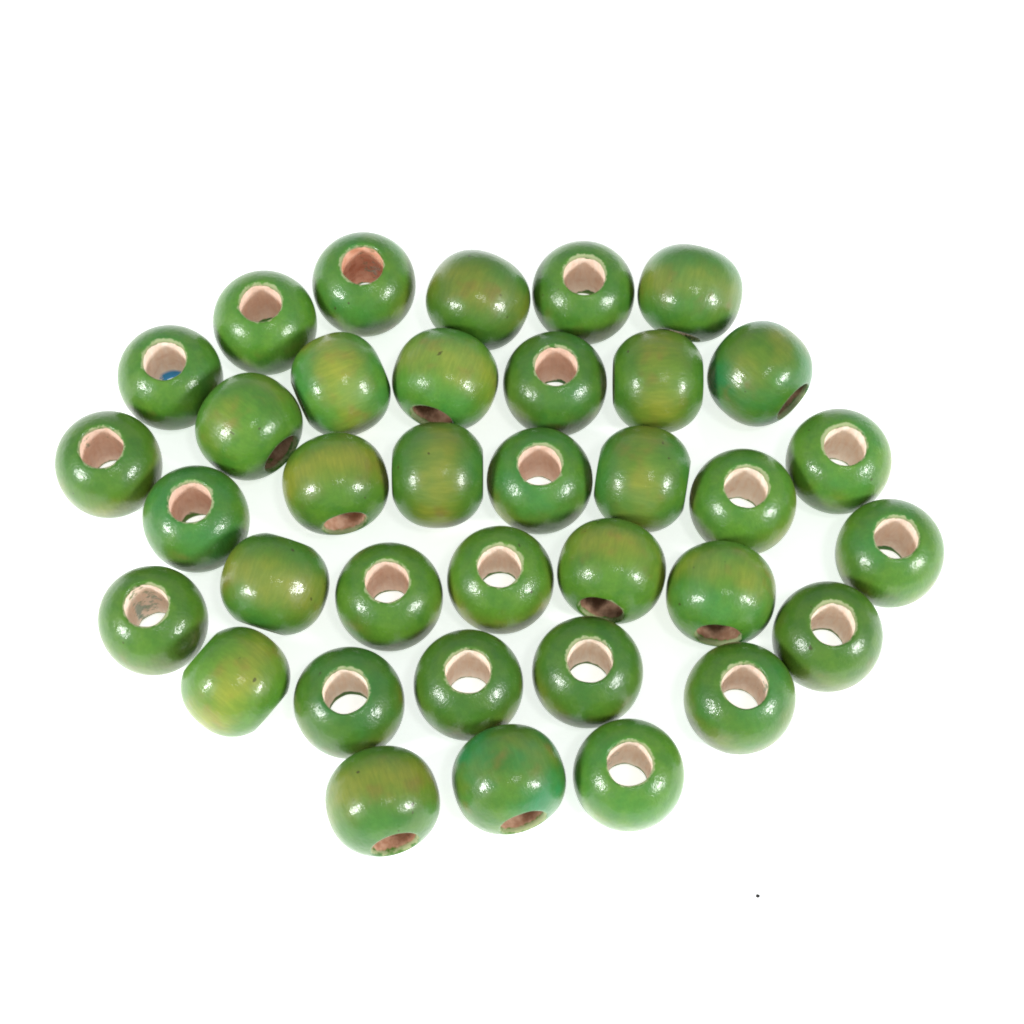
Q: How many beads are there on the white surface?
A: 36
